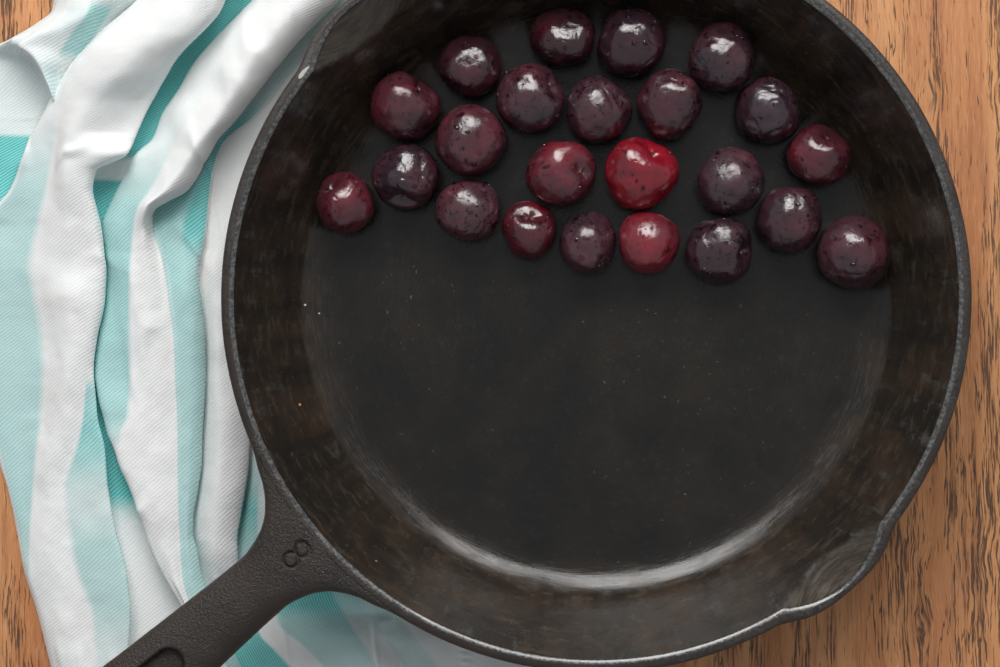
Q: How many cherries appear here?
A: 23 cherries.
